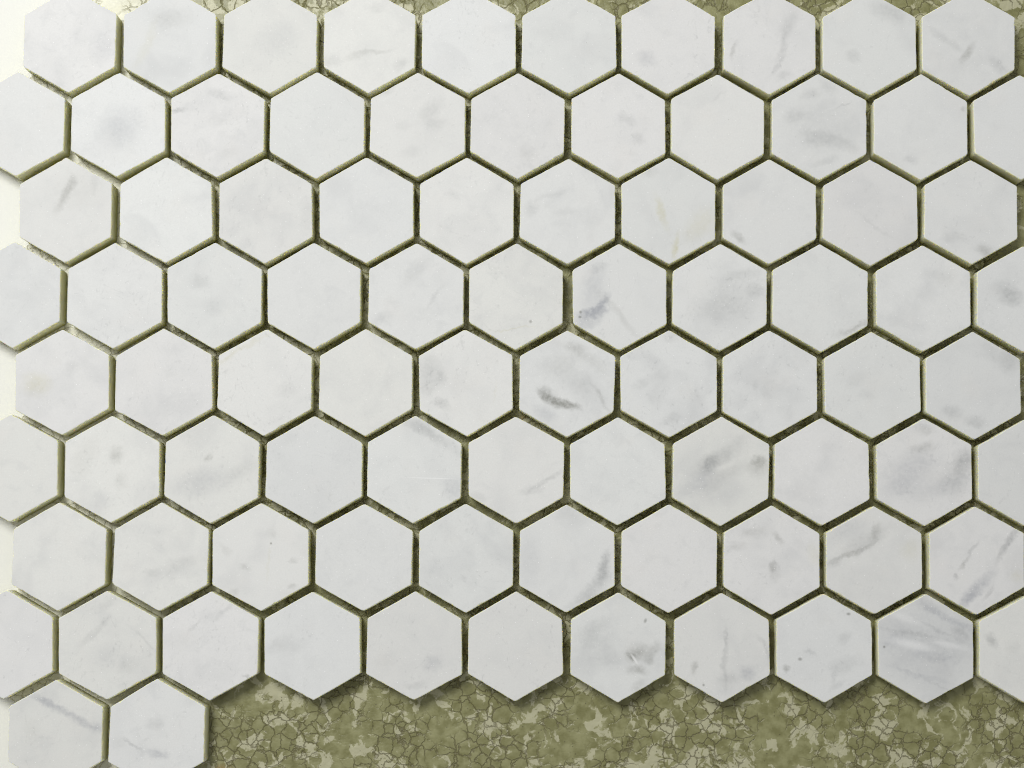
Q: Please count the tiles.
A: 86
